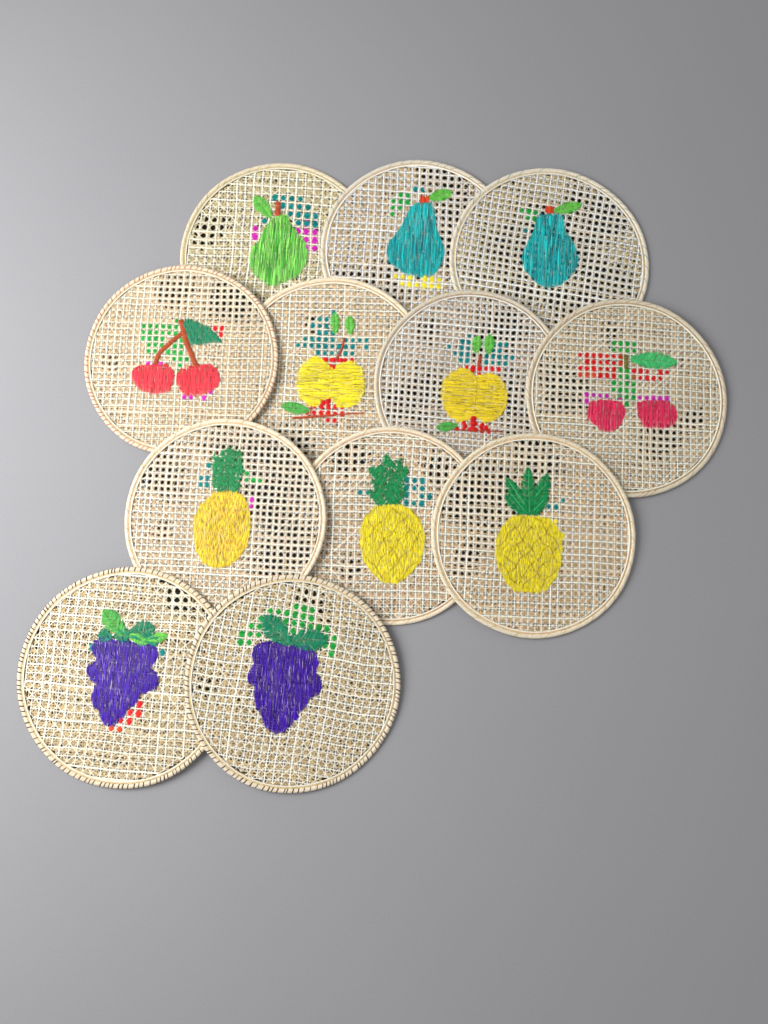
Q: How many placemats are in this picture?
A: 12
